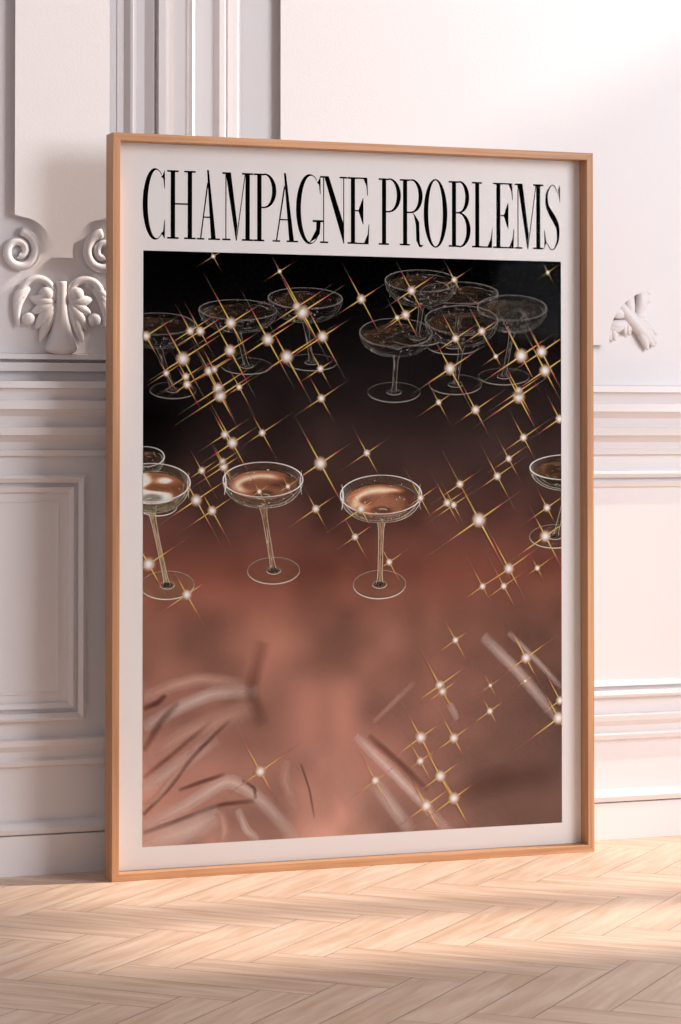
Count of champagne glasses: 13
